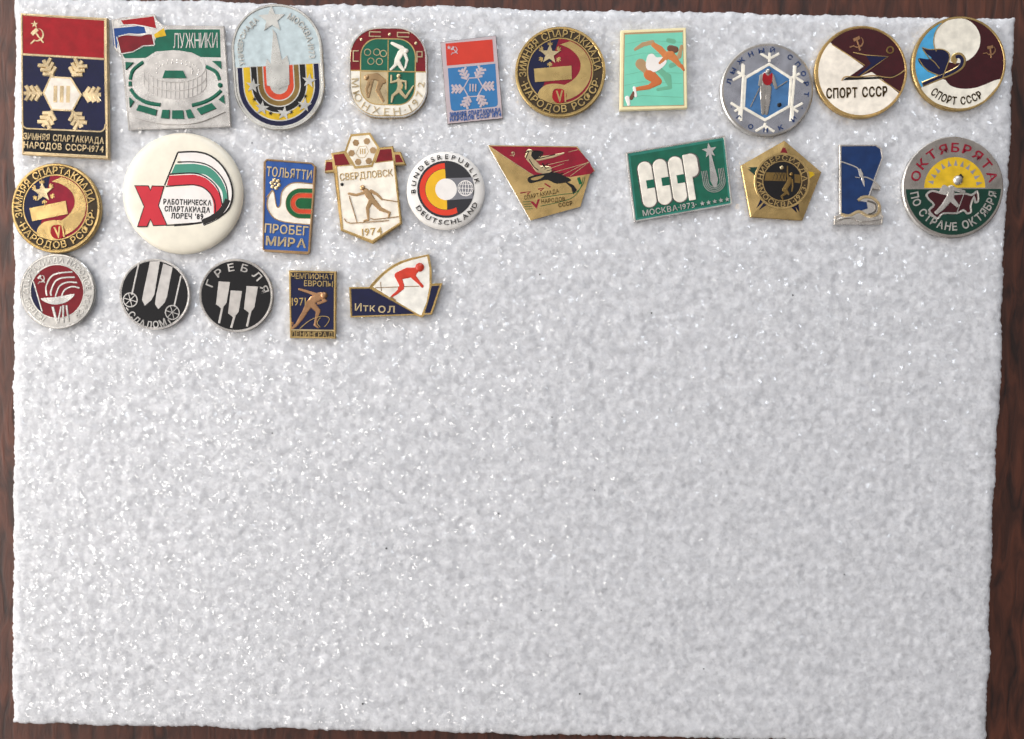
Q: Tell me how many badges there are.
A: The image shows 25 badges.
